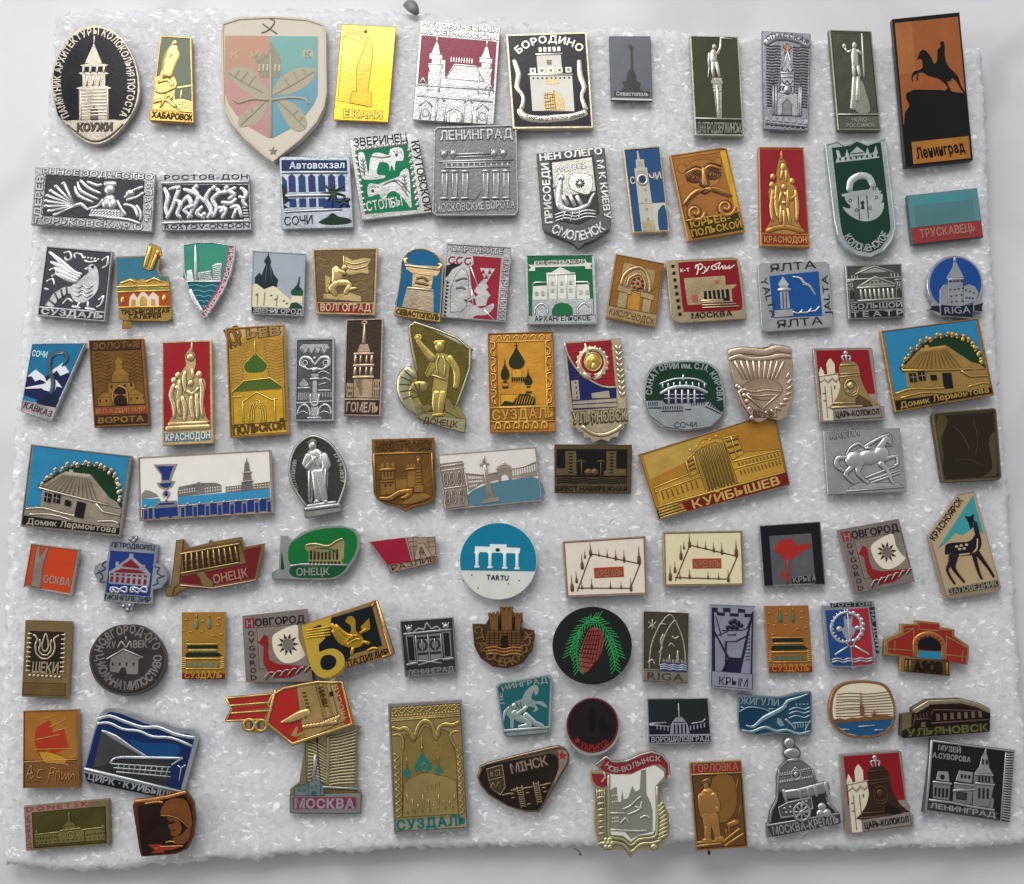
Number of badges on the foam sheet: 100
